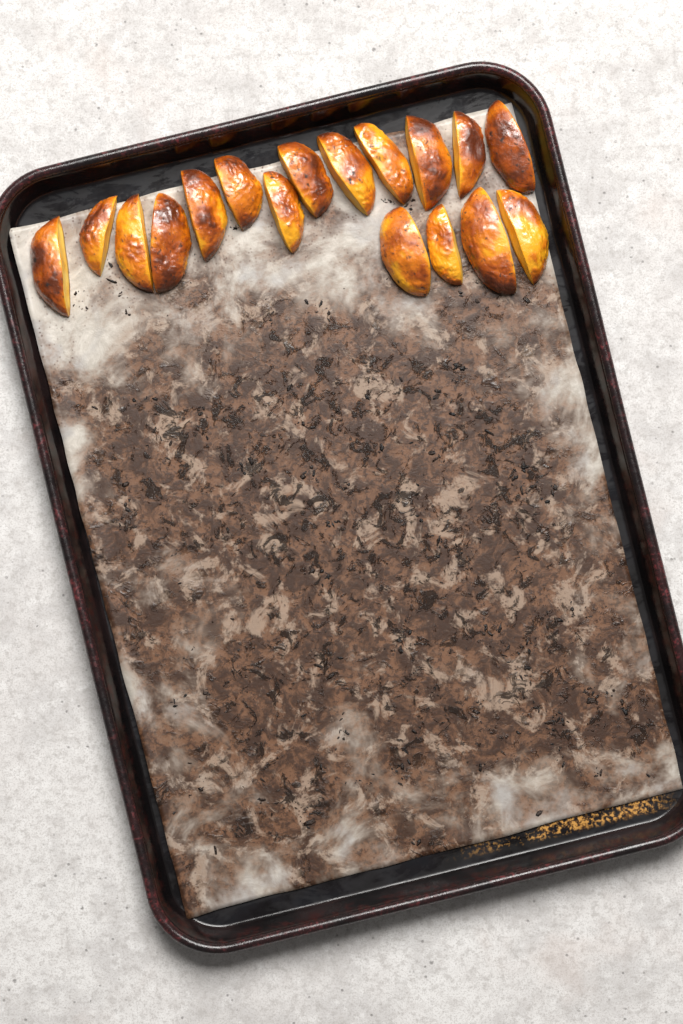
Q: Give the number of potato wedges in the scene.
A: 17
